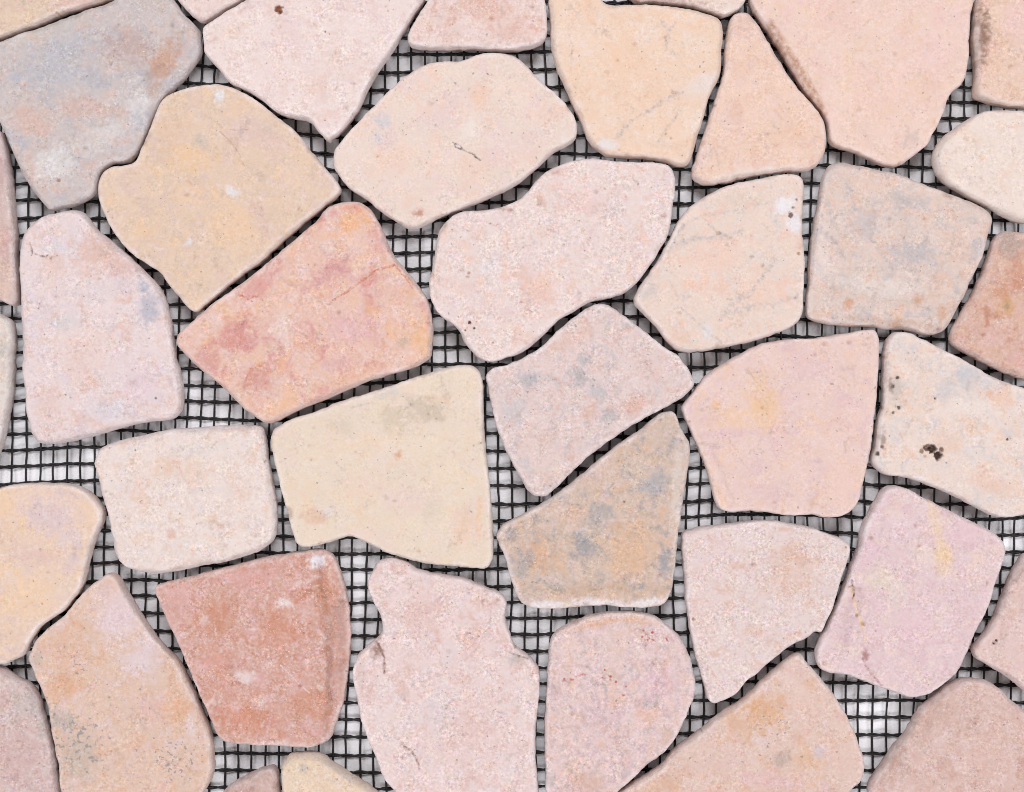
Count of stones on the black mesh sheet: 40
